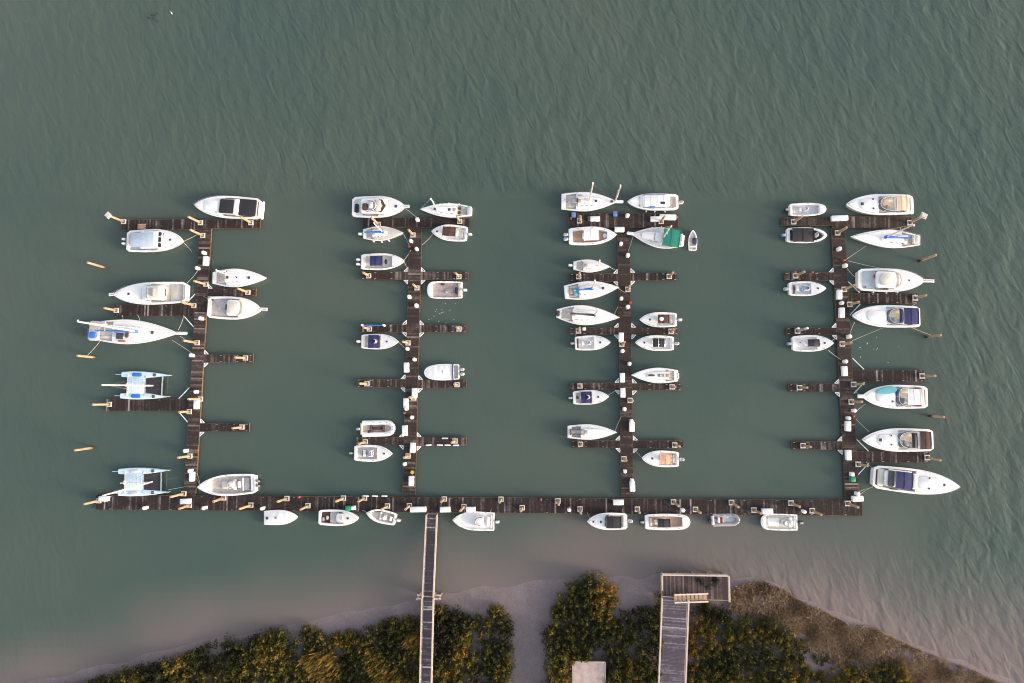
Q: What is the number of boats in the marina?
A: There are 53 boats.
